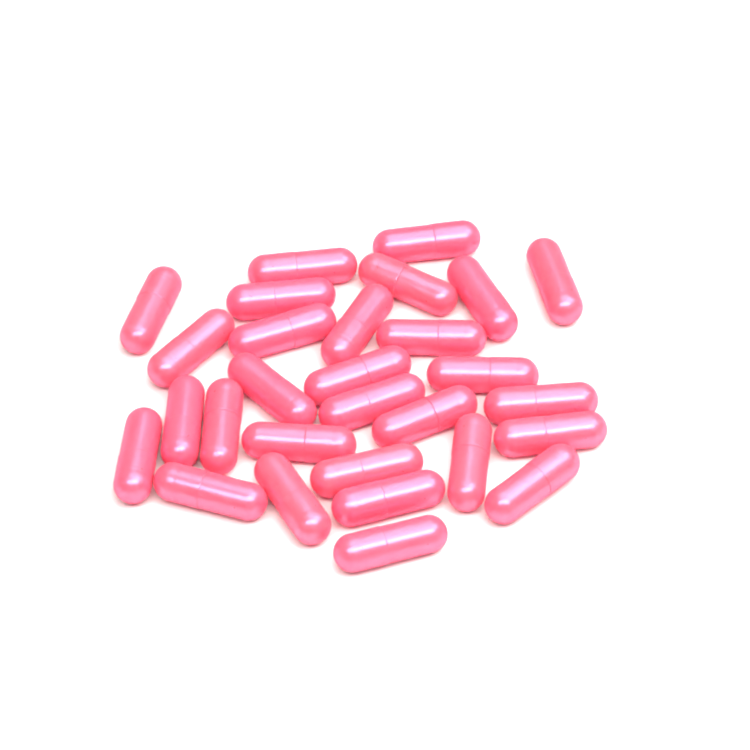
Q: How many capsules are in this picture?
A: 29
